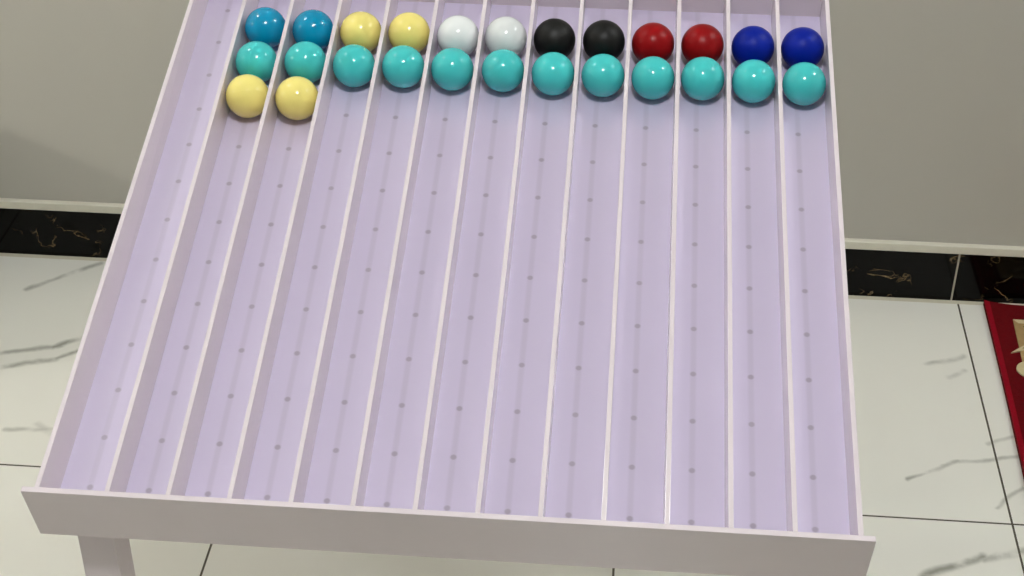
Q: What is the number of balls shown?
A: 26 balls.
